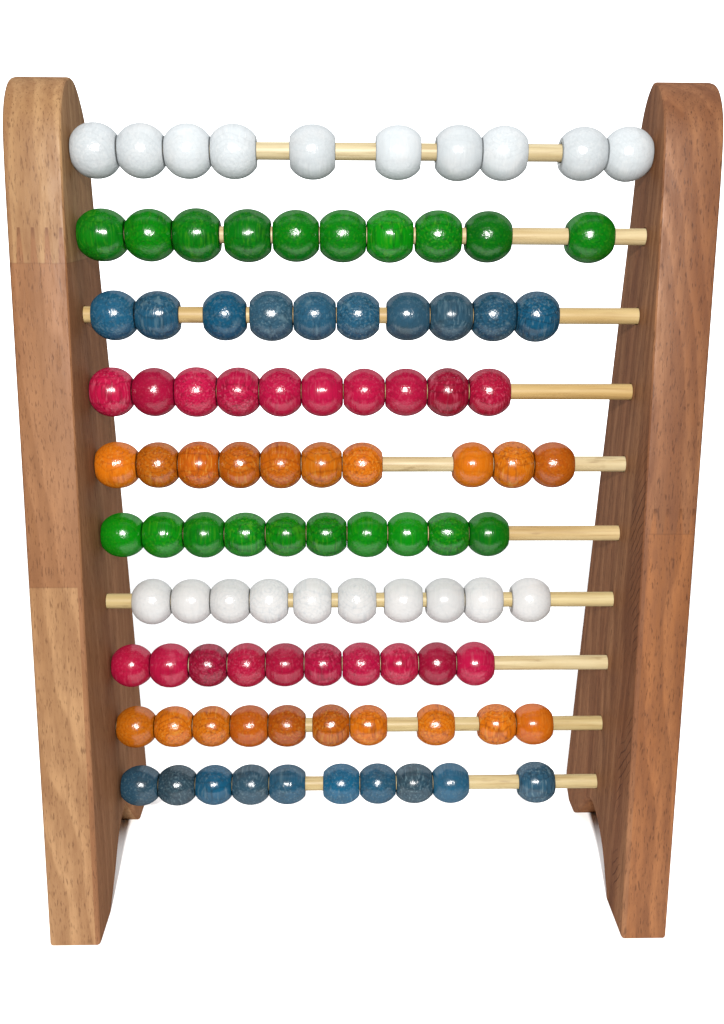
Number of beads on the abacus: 100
